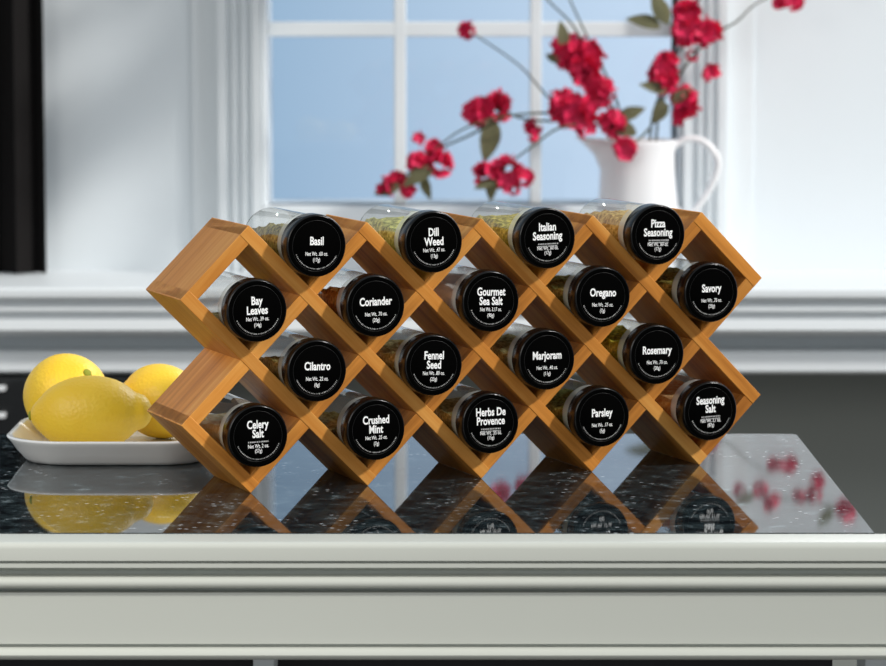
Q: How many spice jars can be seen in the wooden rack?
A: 18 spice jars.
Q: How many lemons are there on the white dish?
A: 3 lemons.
